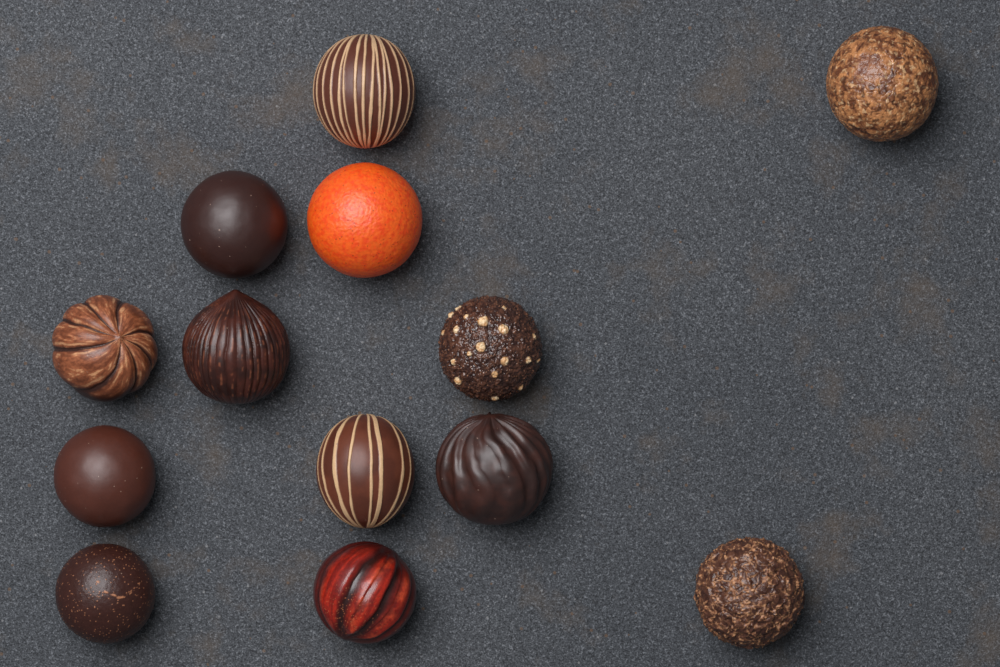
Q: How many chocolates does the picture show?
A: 13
